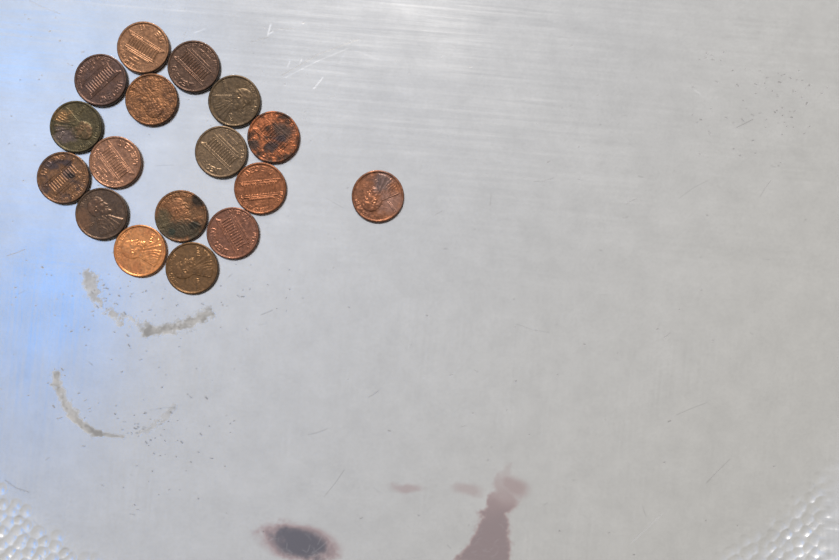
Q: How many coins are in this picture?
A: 17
